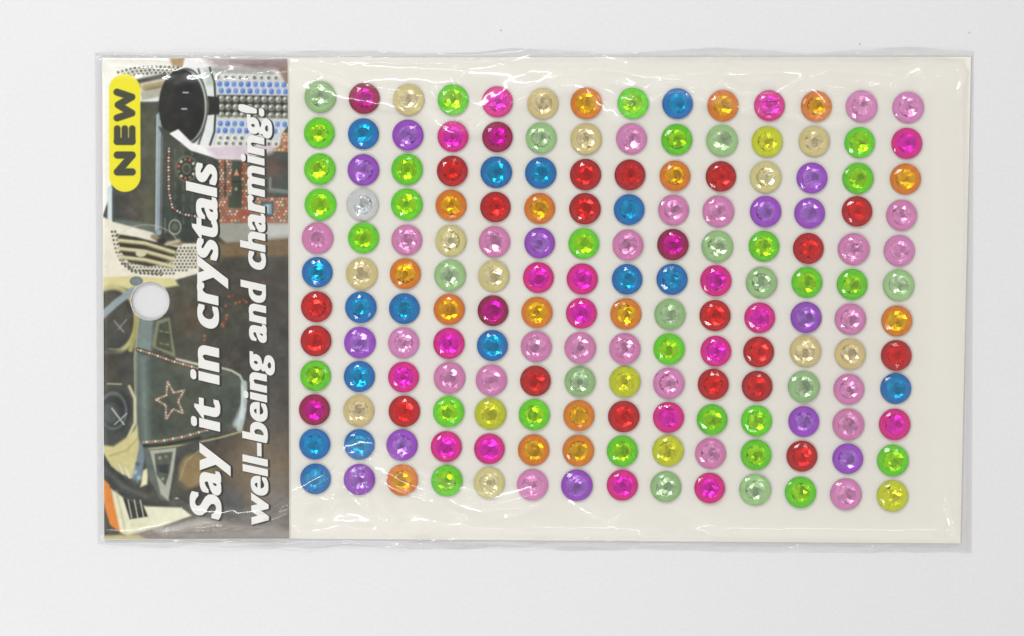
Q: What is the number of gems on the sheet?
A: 168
